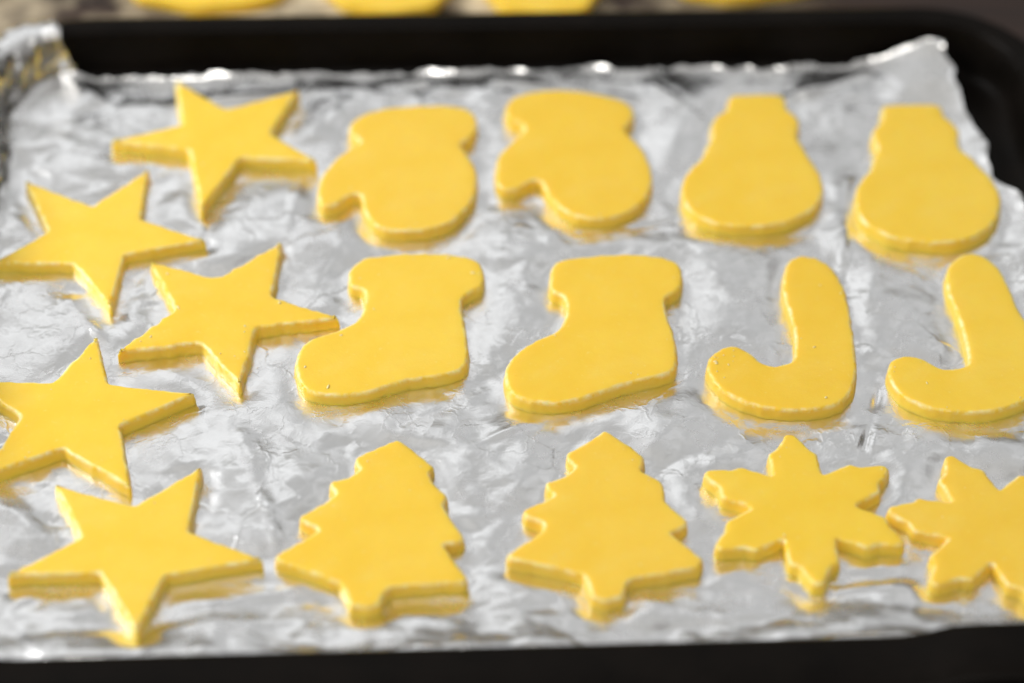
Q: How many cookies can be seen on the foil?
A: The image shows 17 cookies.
